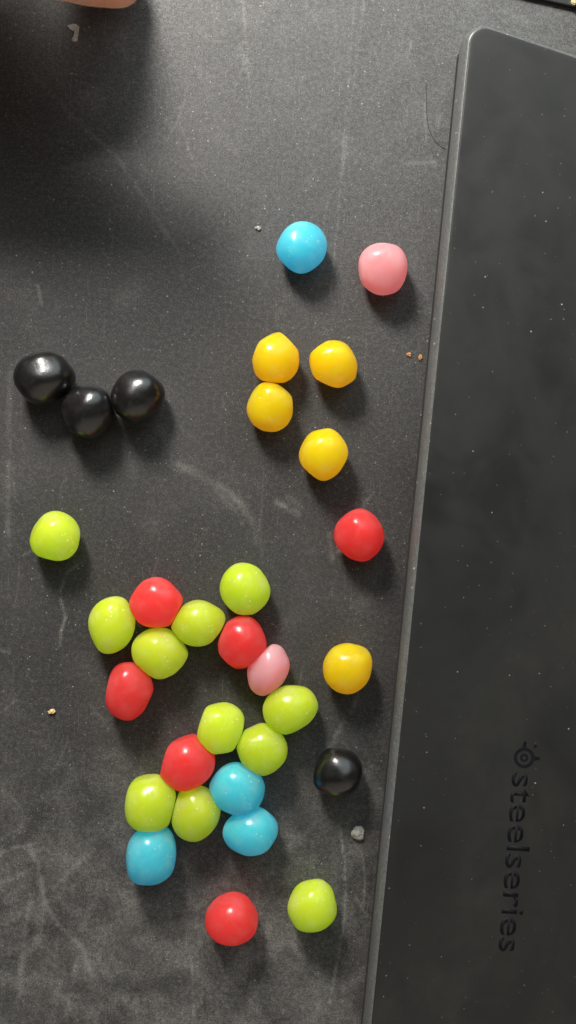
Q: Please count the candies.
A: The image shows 32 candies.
